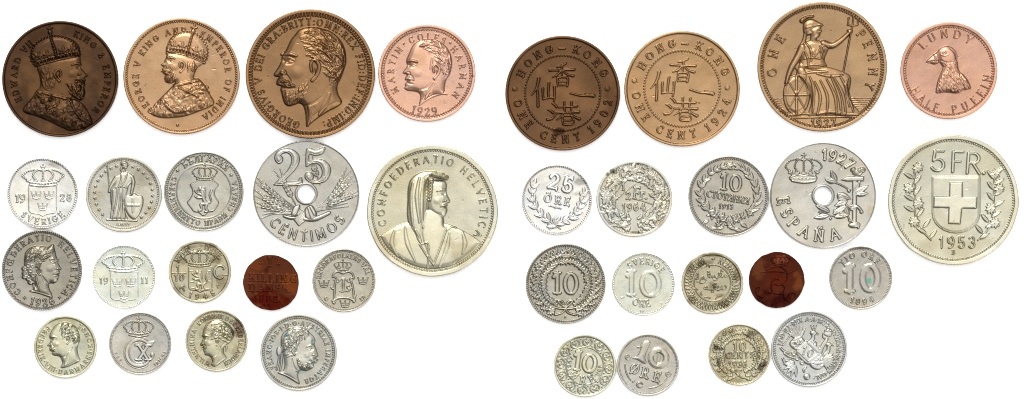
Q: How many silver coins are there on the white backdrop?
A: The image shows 26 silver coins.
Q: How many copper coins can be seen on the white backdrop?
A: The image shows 10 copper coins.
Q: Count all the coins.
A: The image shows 36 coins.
